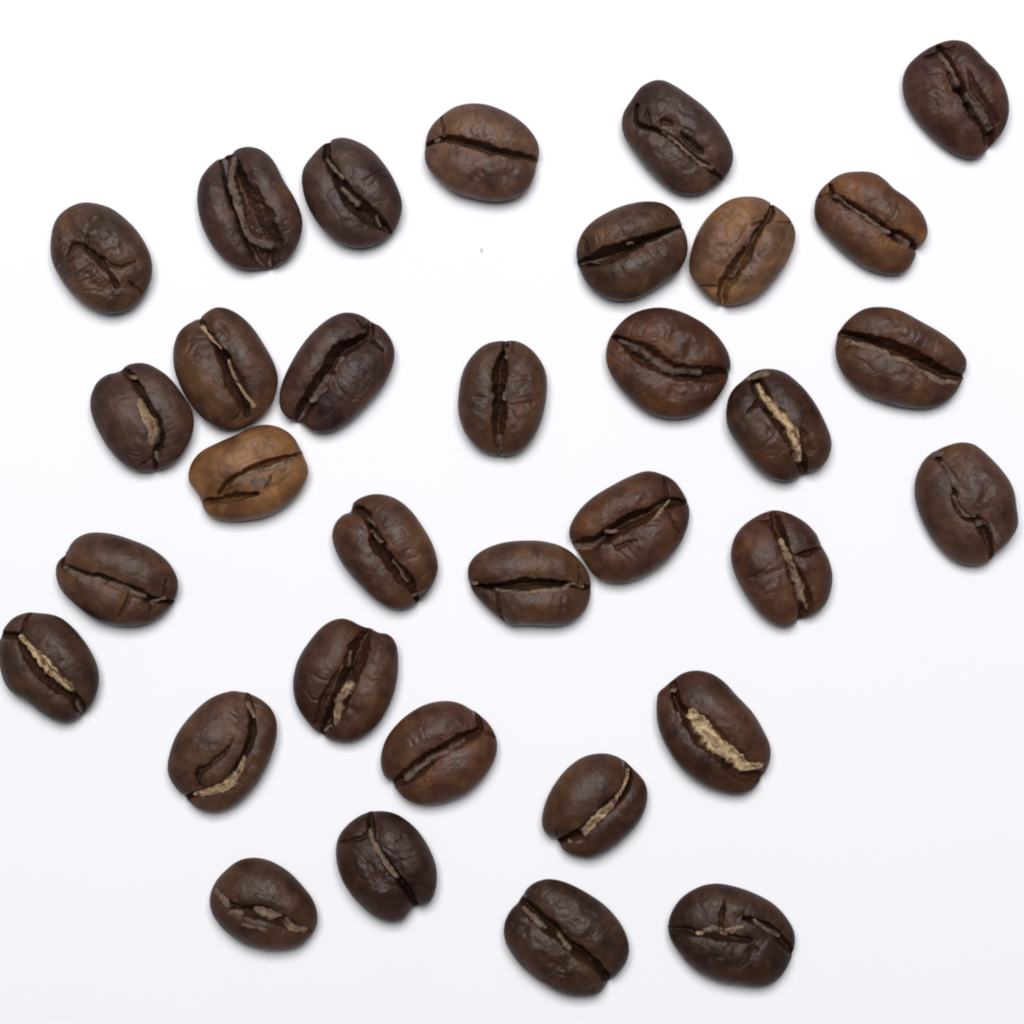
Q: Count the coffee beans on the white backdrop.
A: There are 33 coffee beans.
